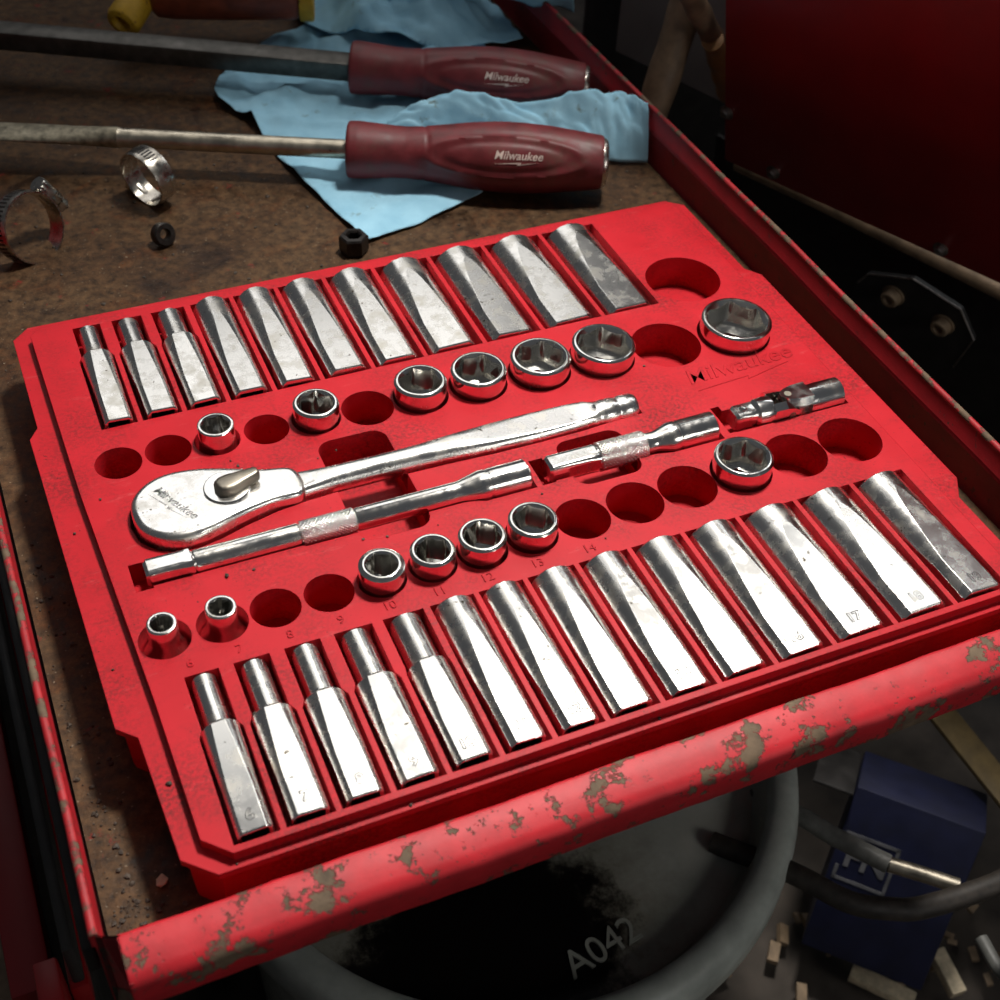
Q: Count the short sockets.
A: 14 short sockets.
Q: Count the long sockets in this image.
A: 25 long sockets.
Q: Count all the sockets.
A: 39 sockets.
